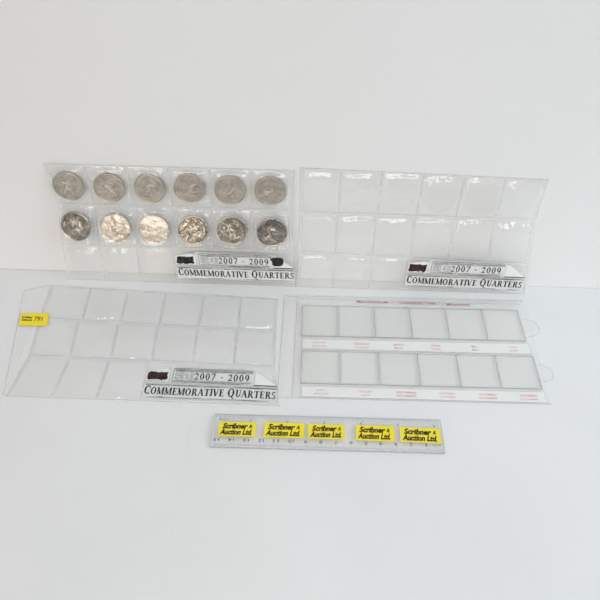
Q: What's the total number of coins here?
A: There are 12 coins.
